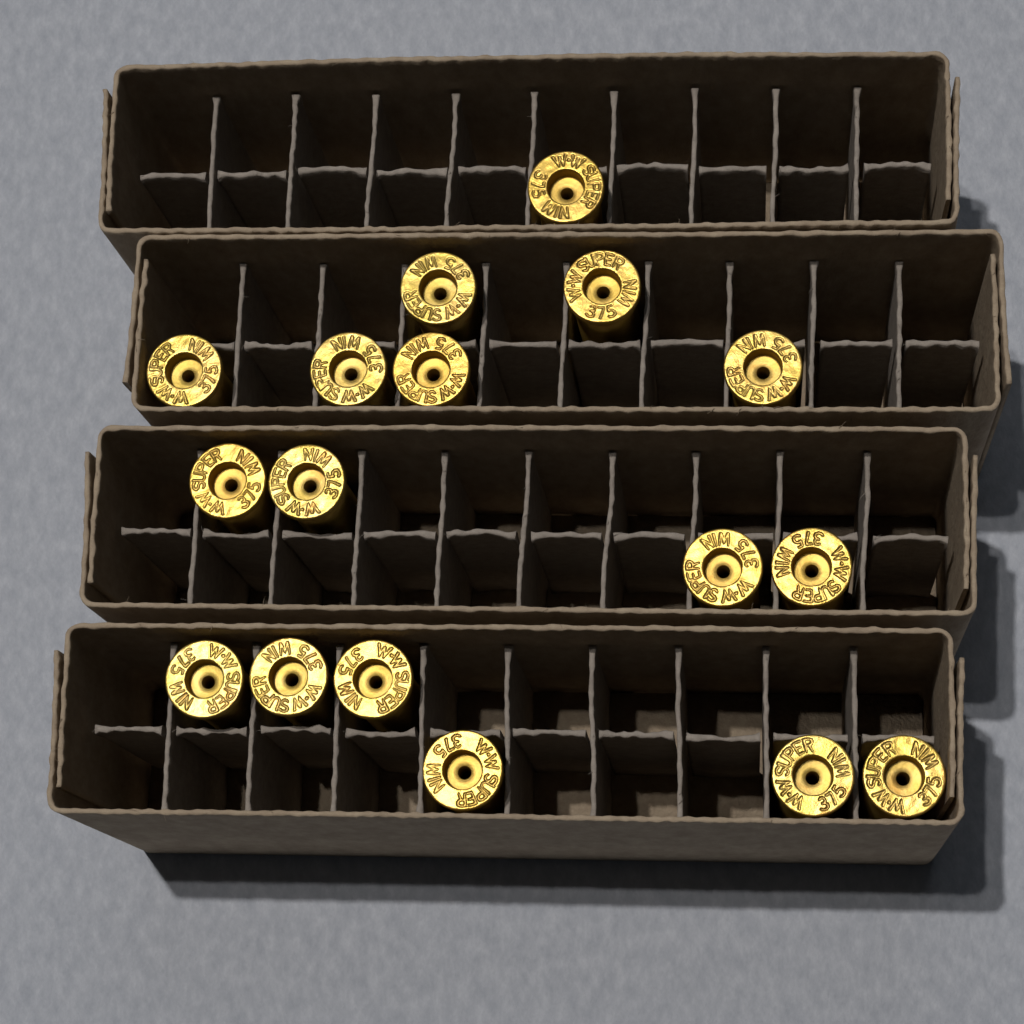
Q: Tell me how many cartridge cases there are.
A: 17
